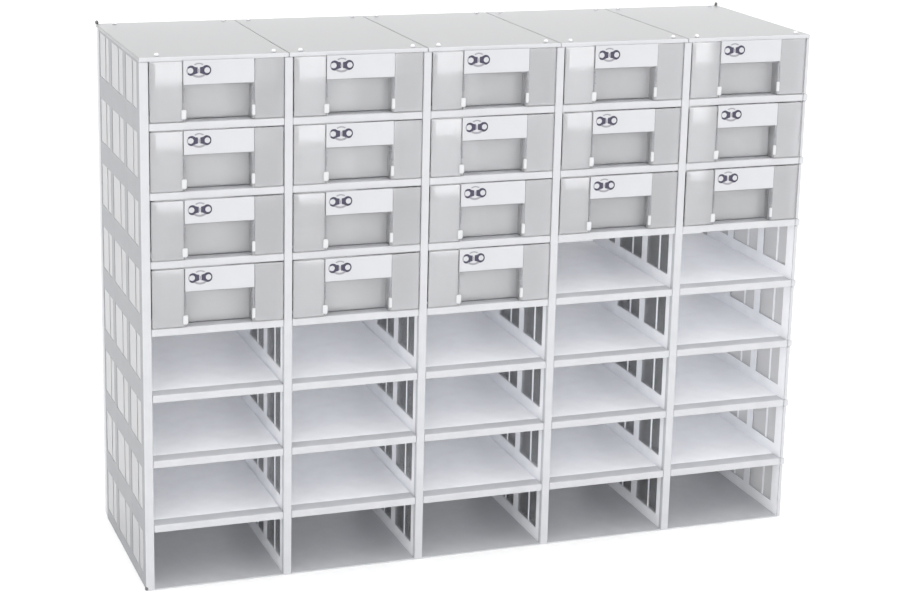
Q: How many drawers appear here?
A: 18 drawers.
